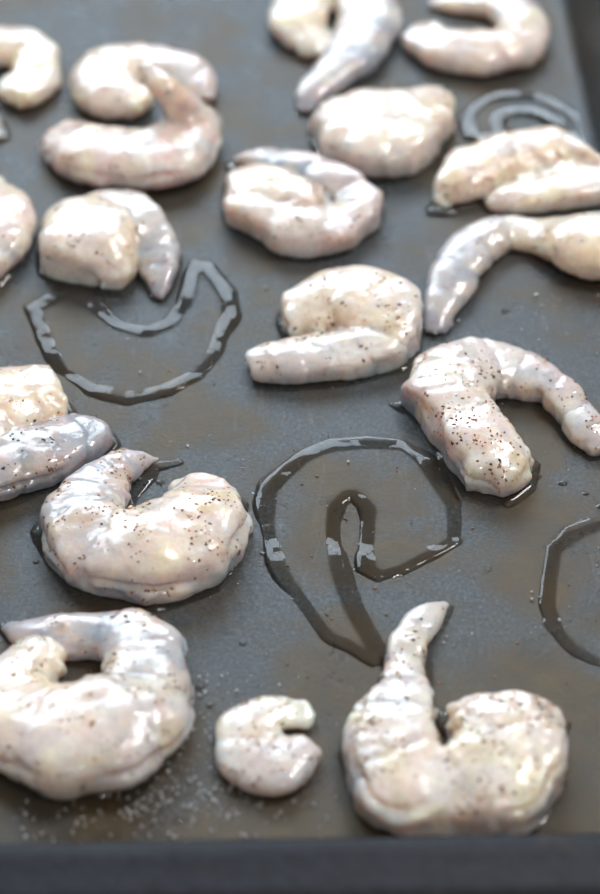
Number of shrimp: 18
